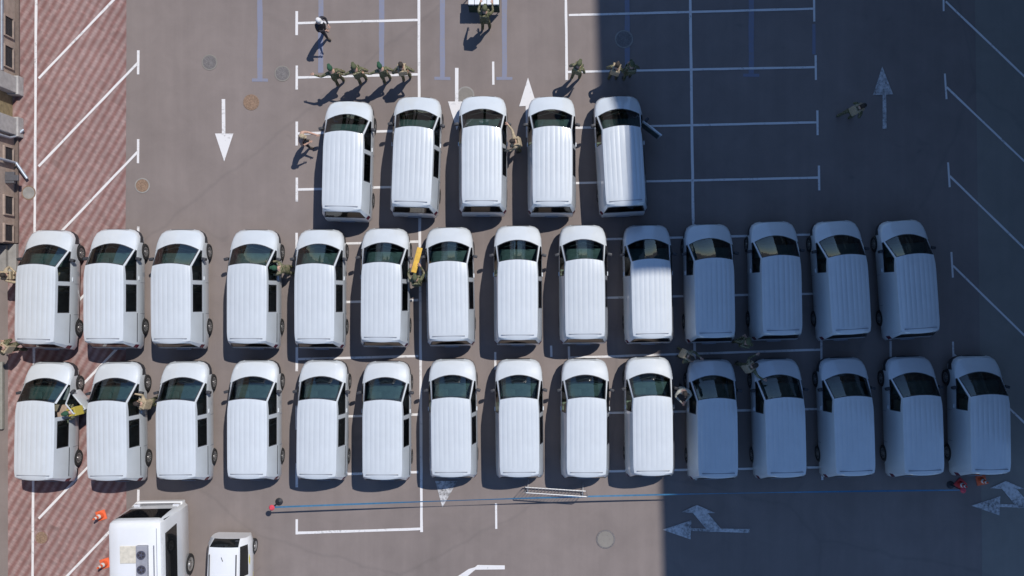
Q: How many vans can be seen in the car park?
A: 34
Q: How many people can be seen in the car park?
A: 22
